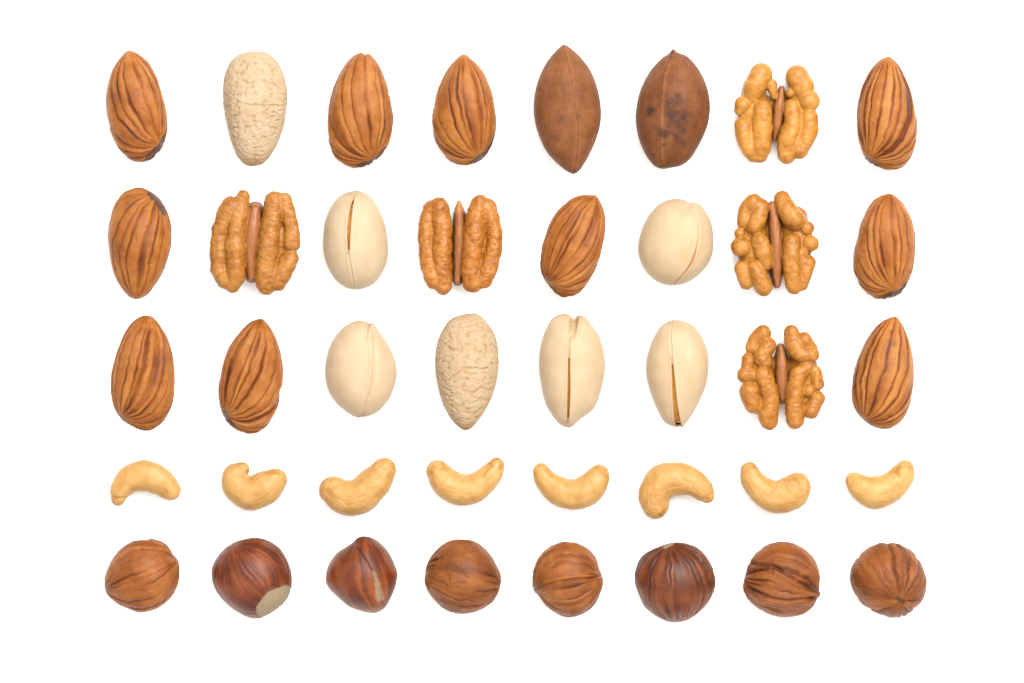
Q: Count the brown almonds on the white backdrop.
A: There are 10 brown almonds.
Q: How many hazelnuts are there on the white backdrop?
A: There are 8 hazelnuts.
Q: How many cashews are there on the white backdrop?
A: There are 8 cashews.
